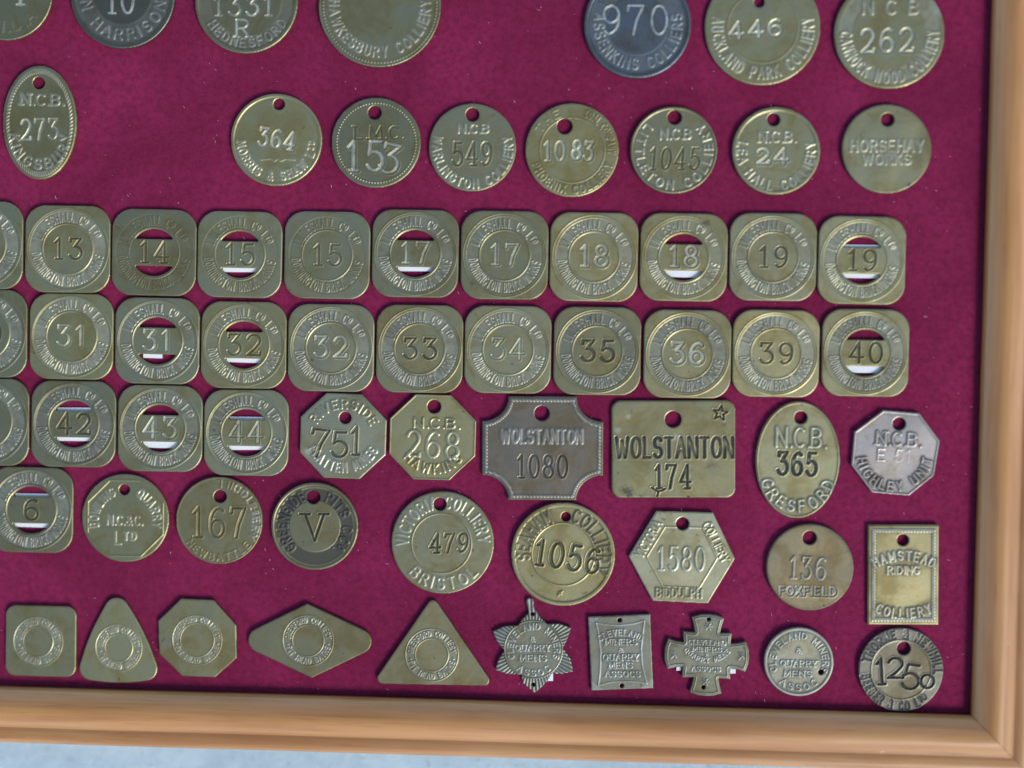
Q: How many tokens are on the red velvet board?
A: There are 66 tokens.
